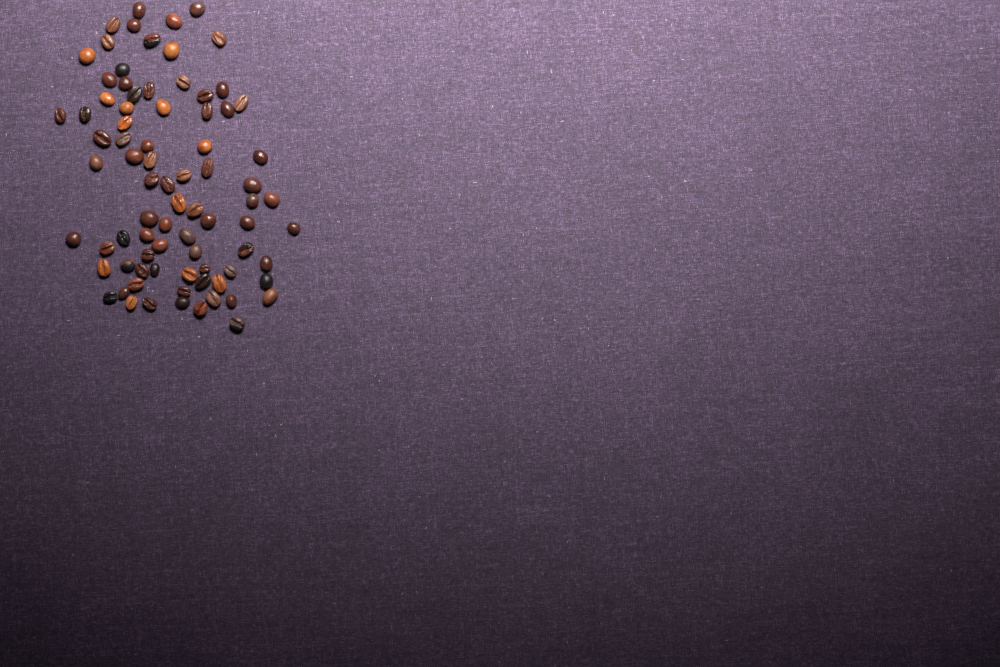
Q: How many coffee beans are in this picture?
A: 81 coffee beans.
